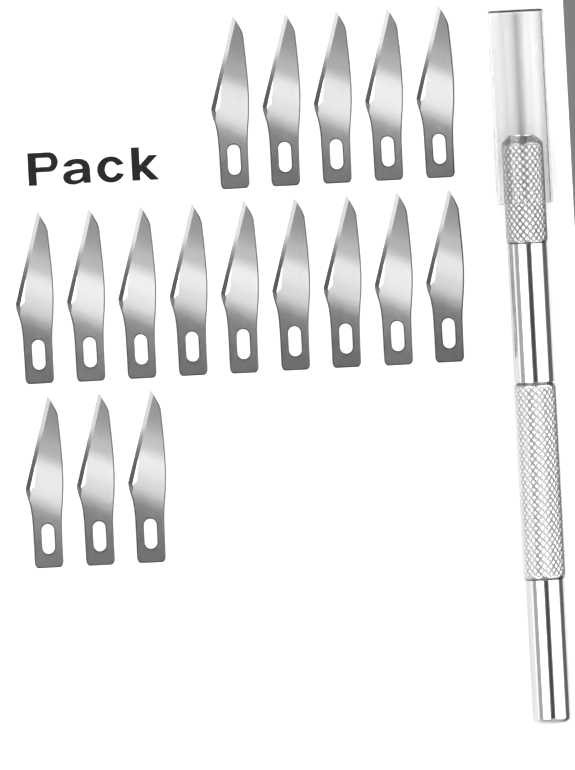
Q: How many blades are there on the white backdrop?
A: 17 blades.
